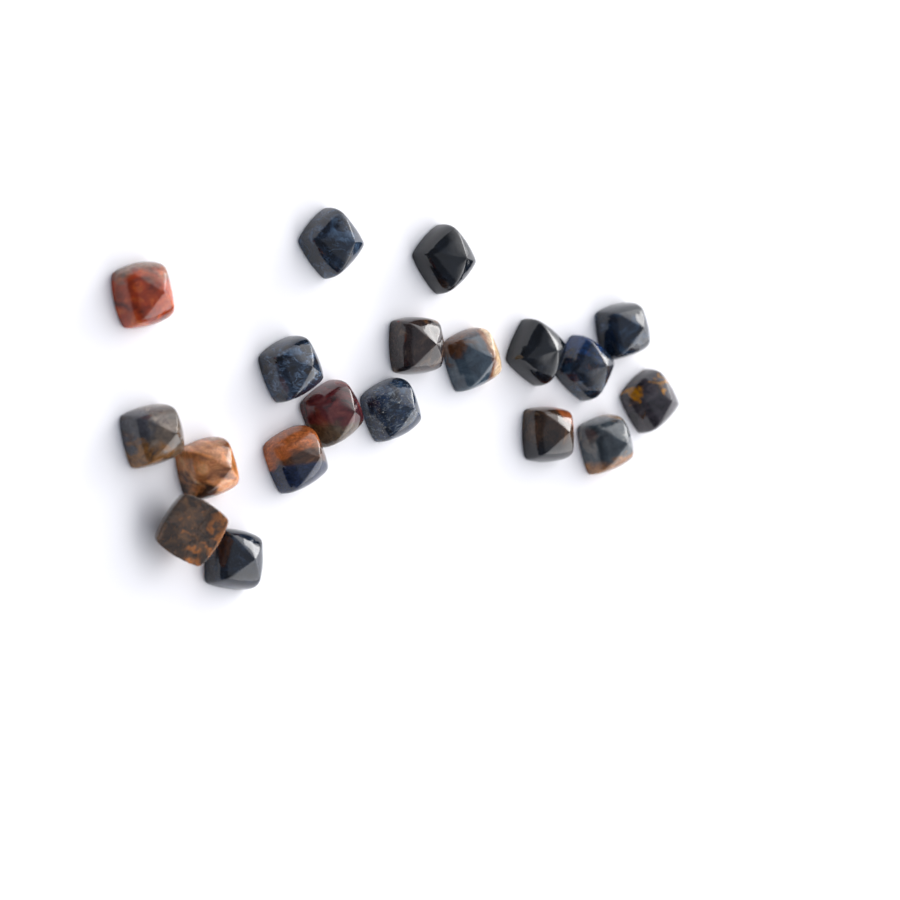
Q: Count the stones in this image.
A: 19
